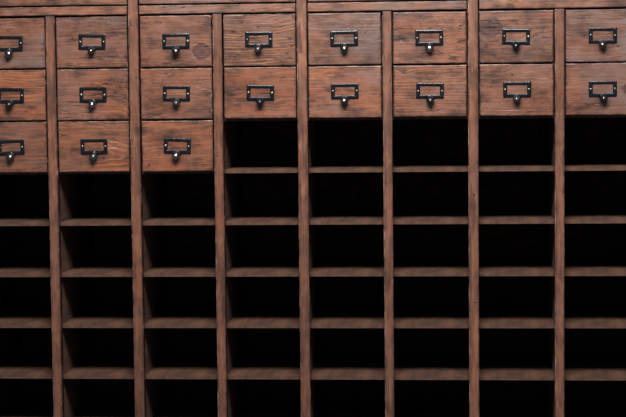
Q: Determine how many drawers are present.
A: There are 19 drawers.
